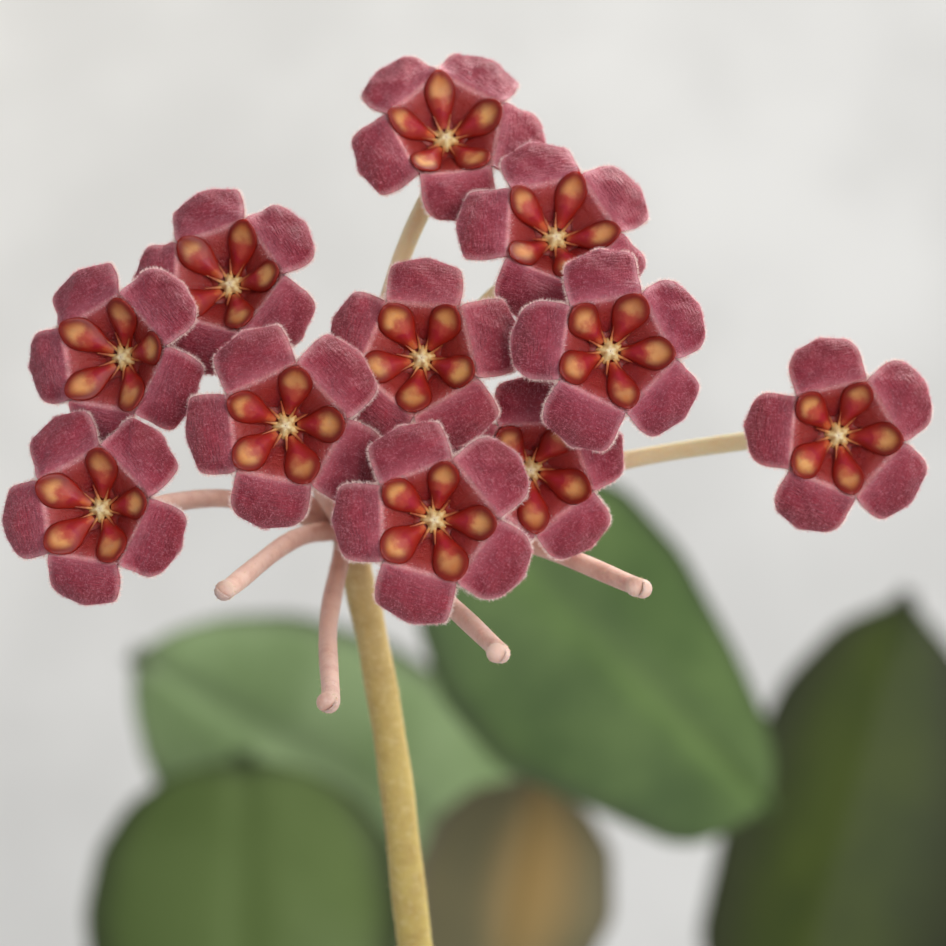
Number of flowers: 11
